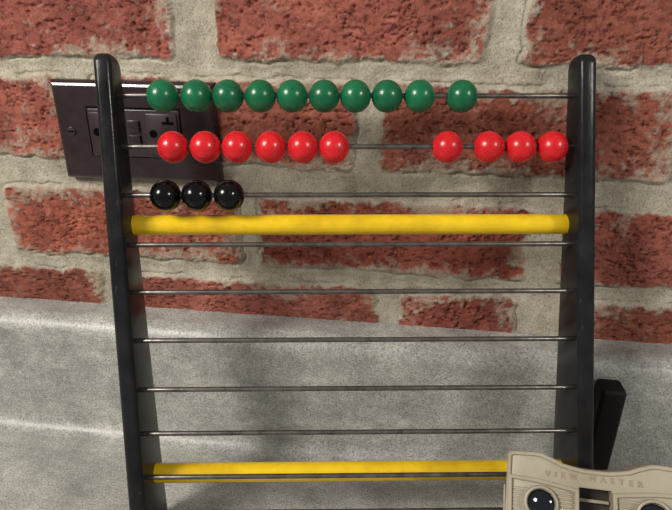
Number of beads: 23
